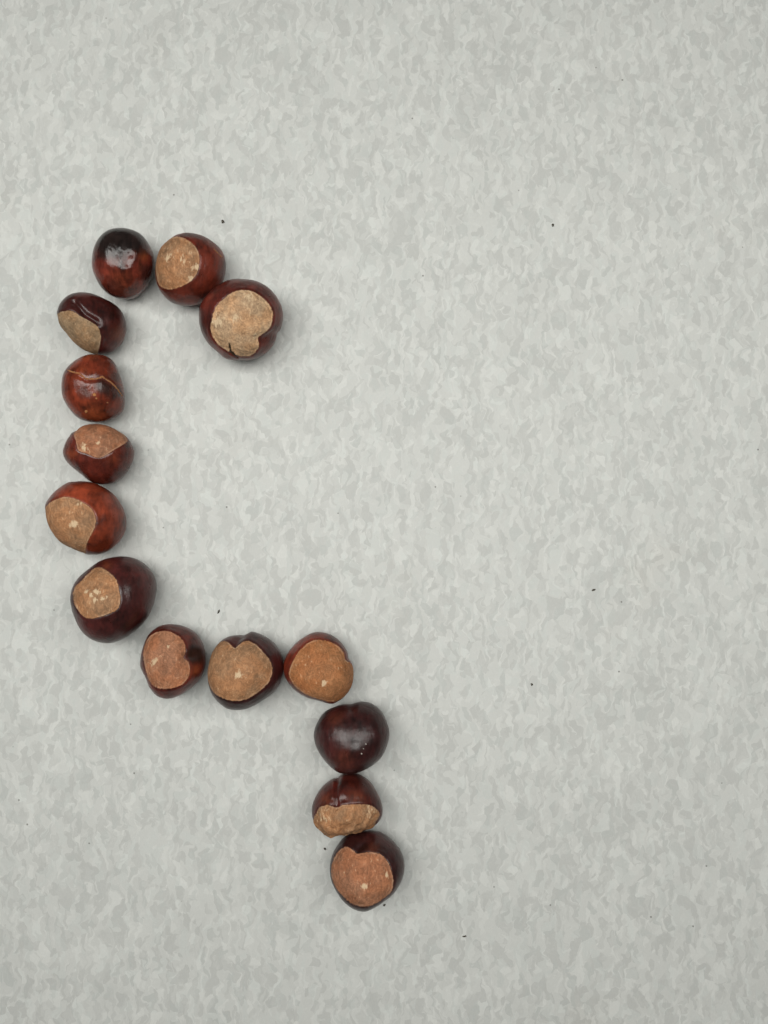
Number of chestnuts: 14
